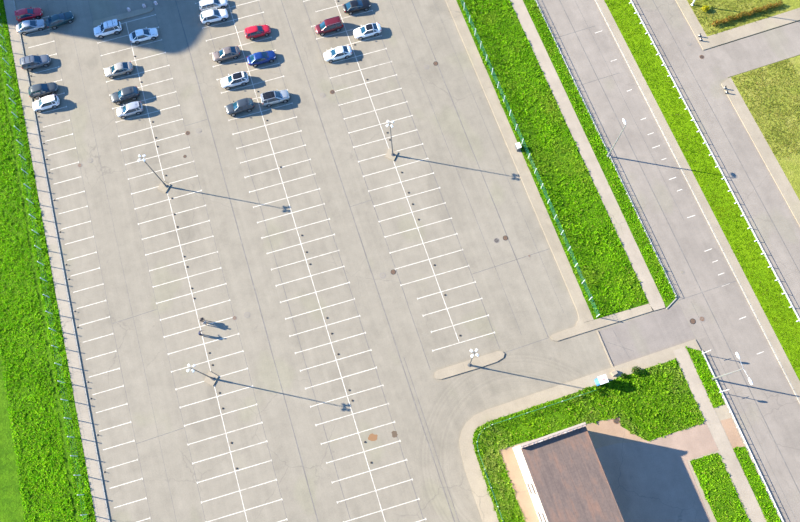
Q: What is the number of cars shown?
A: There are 23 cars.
